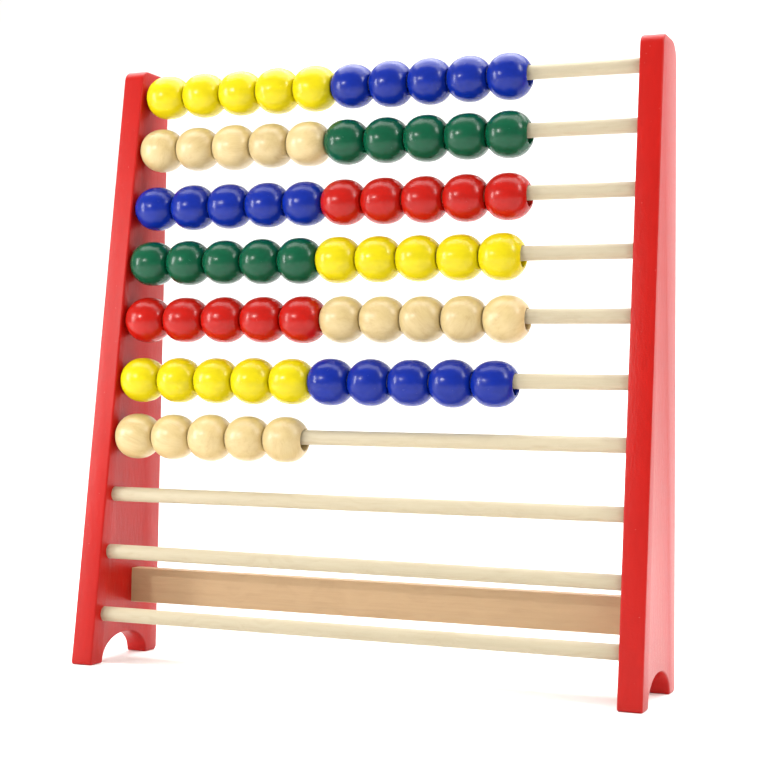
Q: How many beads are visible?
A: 65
